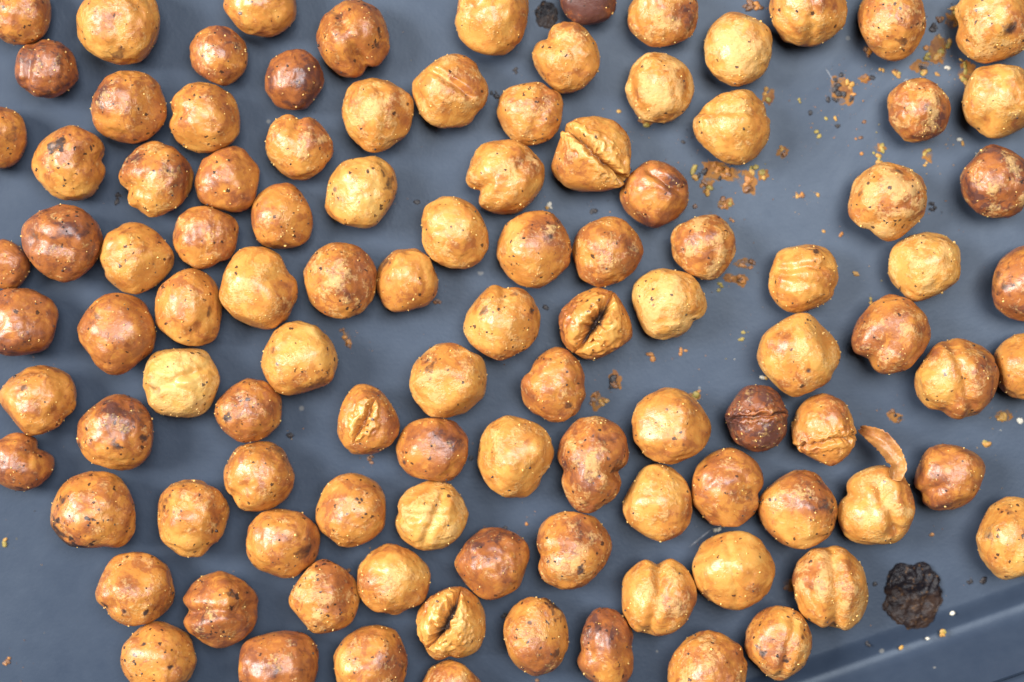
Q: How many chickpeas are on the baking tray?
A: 105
